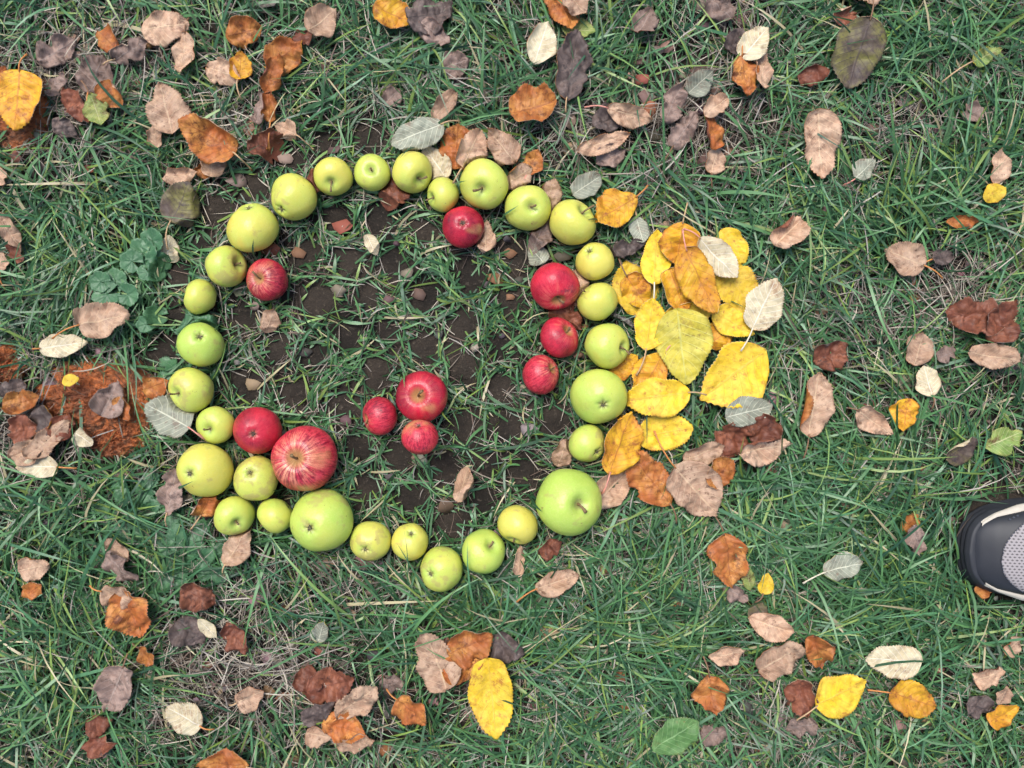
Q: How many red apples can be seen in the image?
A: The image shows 10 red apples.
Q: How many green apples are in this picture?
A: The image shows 30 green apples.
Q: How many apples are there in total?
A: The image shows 40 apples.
